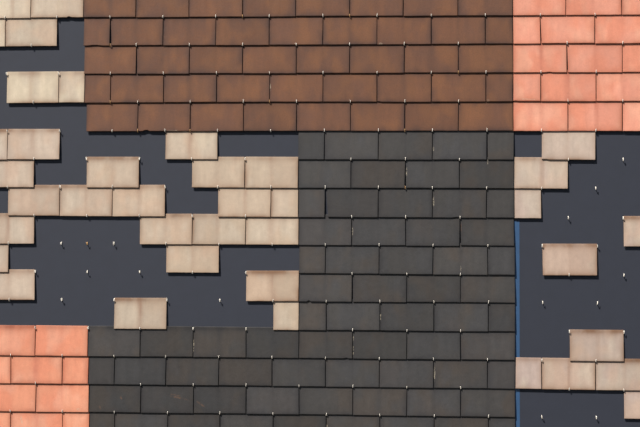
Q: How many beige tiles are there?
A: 38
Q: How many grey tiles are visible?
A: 66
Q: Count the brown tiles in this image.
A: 42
